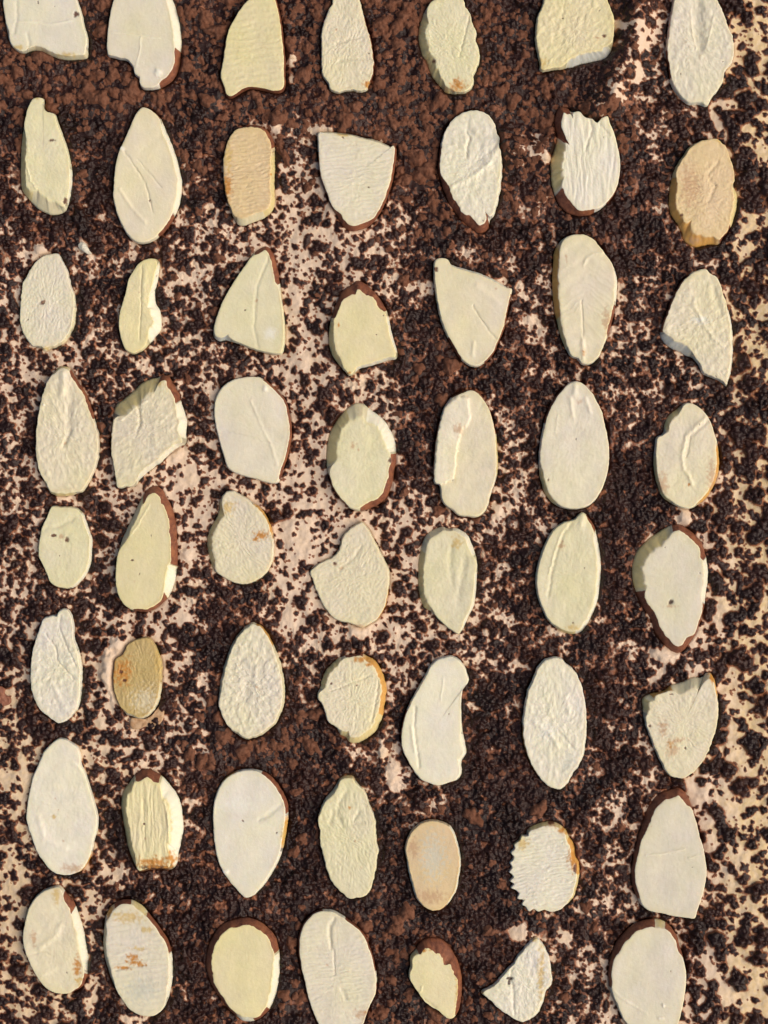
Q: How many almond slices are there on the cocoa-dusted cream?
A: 56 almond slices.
